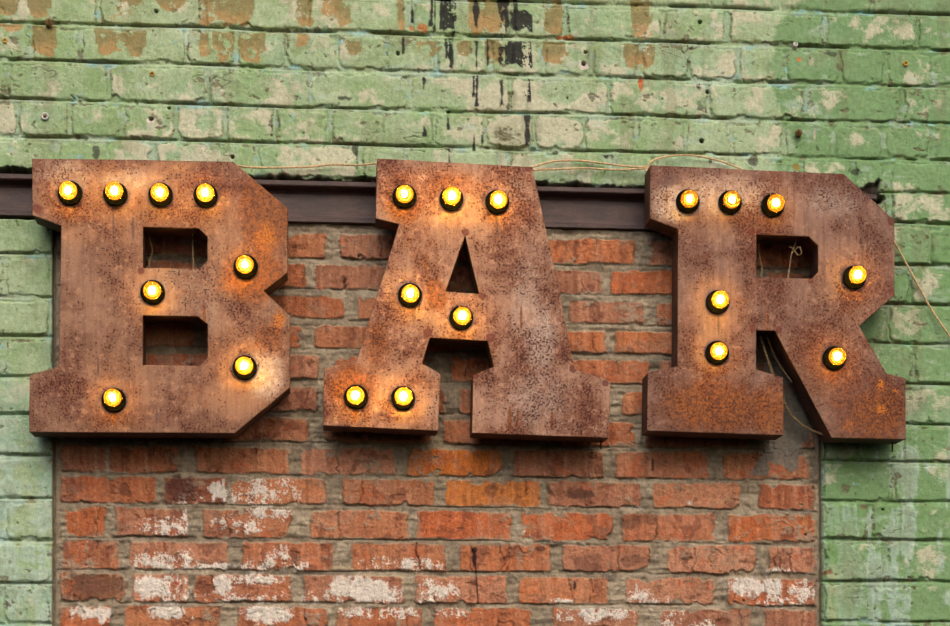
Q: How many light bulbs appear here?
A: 22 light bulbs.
